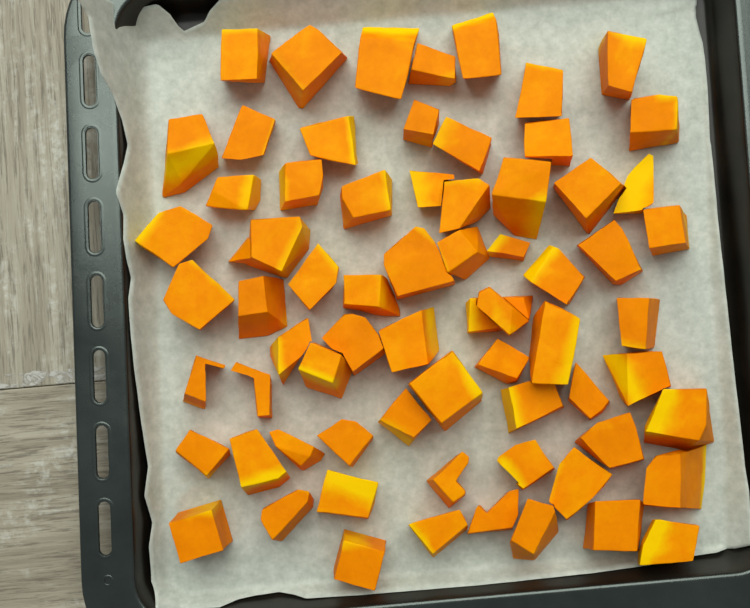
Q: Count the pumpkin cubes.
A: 69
